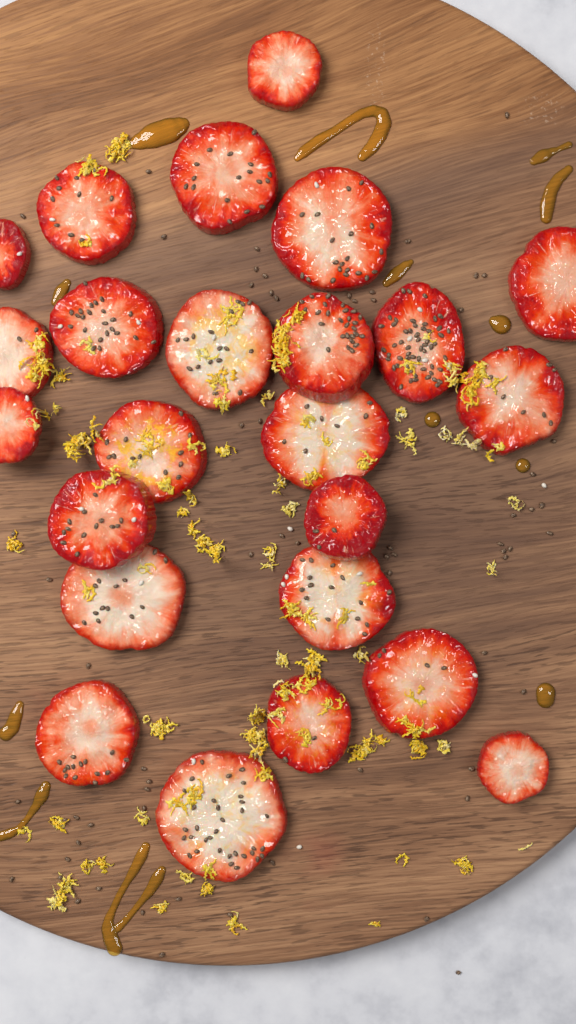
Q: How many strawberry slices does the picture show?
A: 24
